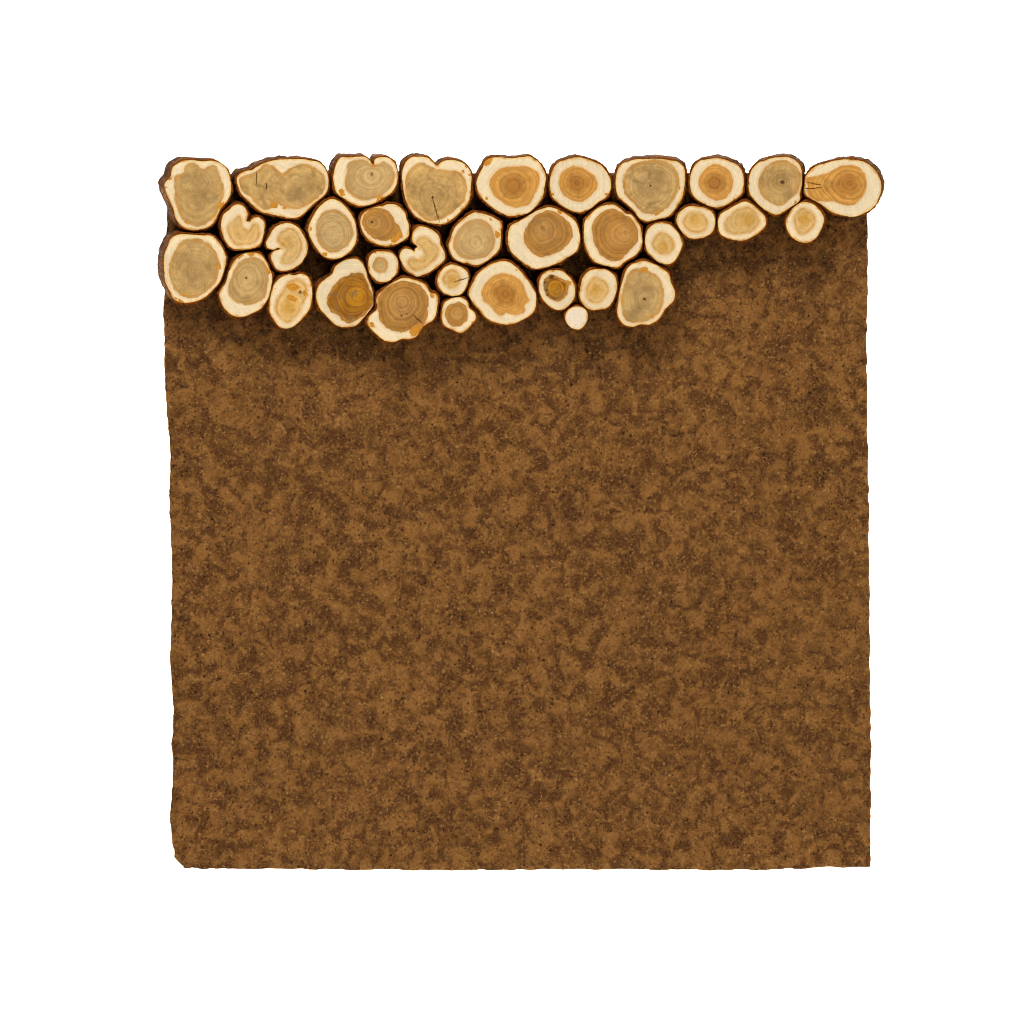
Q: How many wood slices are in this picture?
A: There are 35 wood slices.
